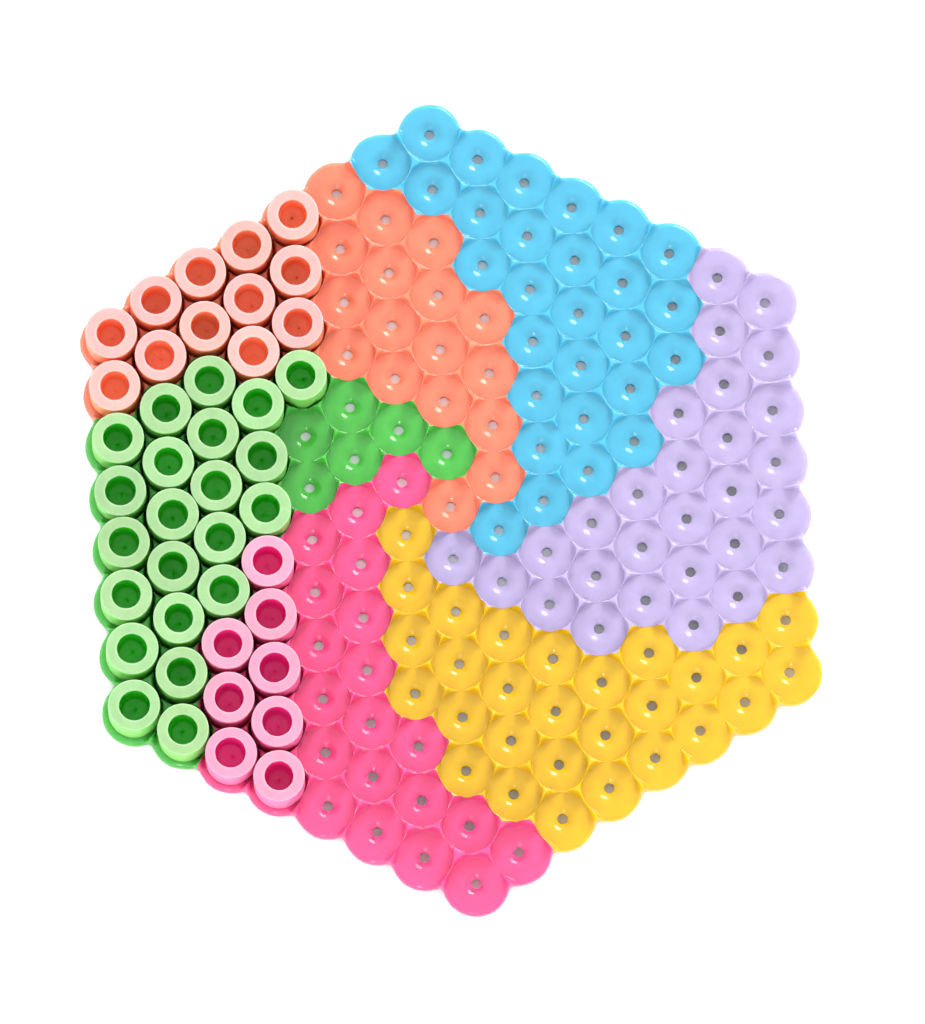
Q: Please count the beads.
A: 42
